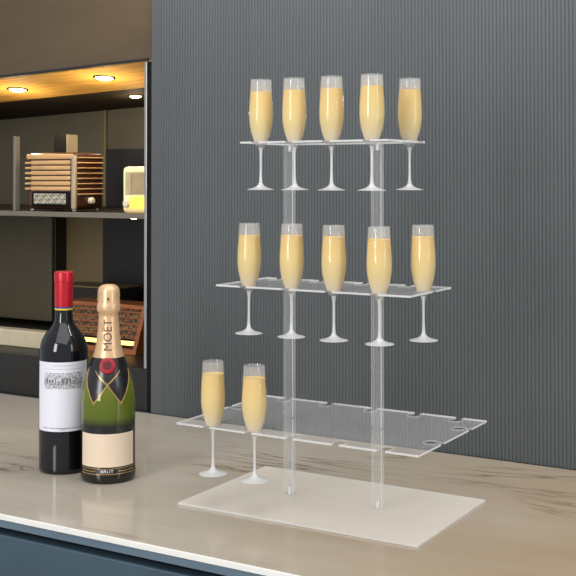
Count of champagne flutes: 12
